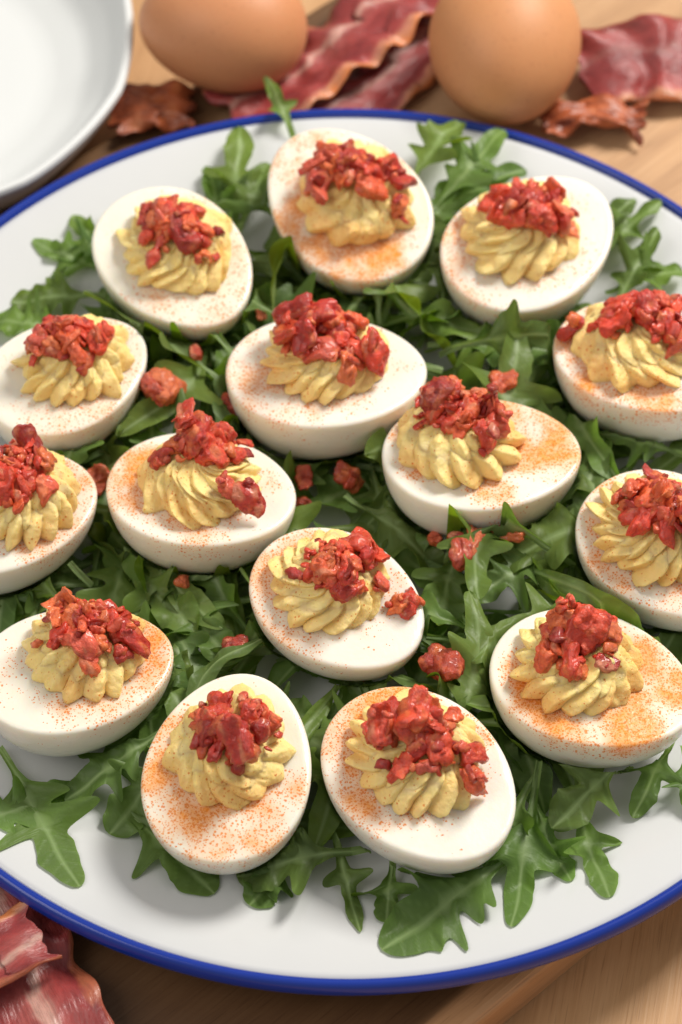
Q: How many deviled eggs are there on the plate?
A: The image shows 15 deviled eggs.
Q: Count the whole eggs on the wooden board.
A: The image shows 2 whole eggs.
